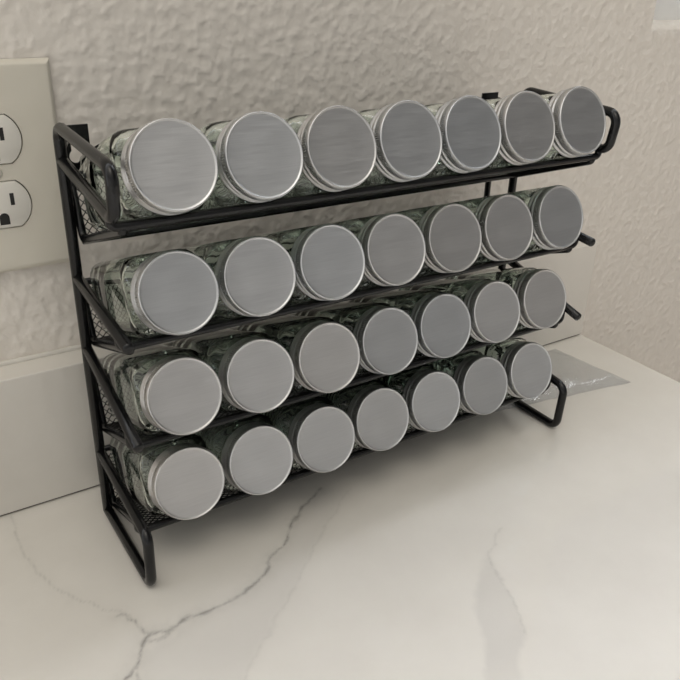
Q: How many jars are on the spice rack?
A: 28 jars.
